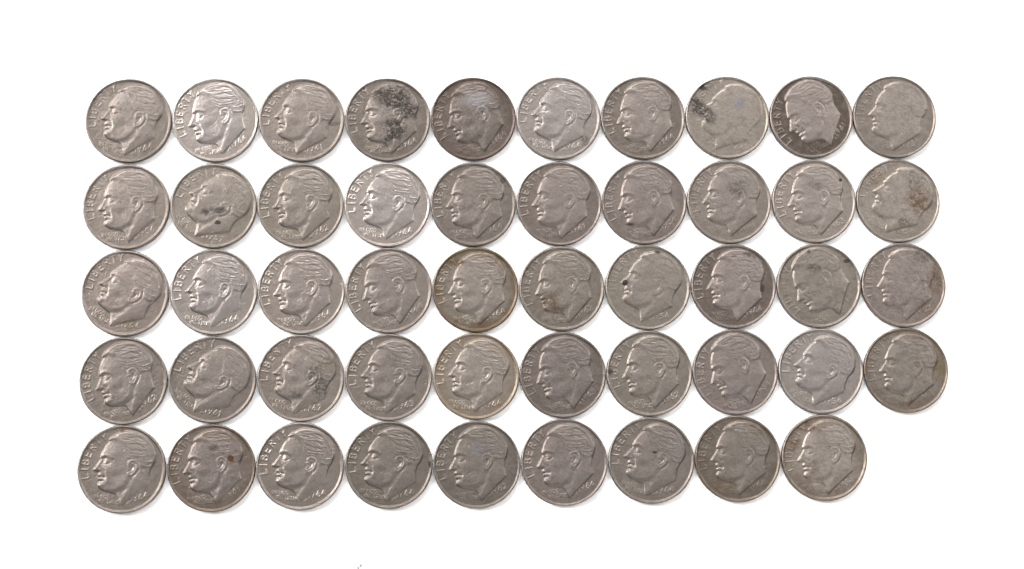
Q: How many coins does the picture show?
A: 49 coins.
